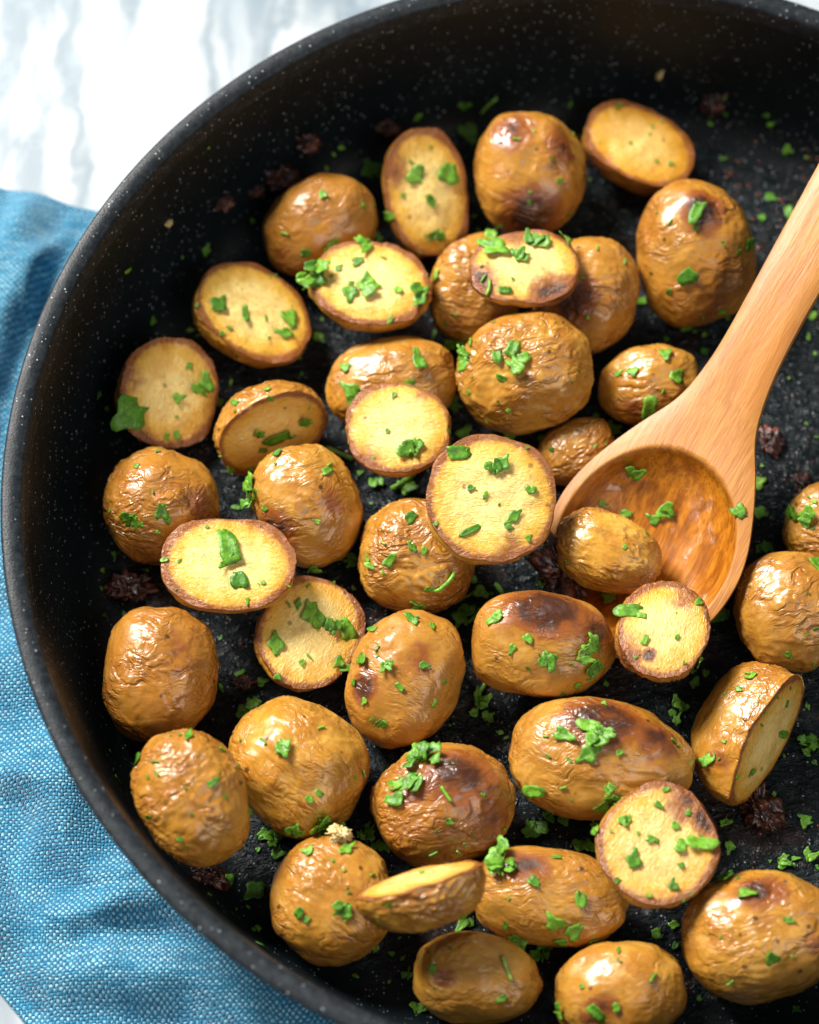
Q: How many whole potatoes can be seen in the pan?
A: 27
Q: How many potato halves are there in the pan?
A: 15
